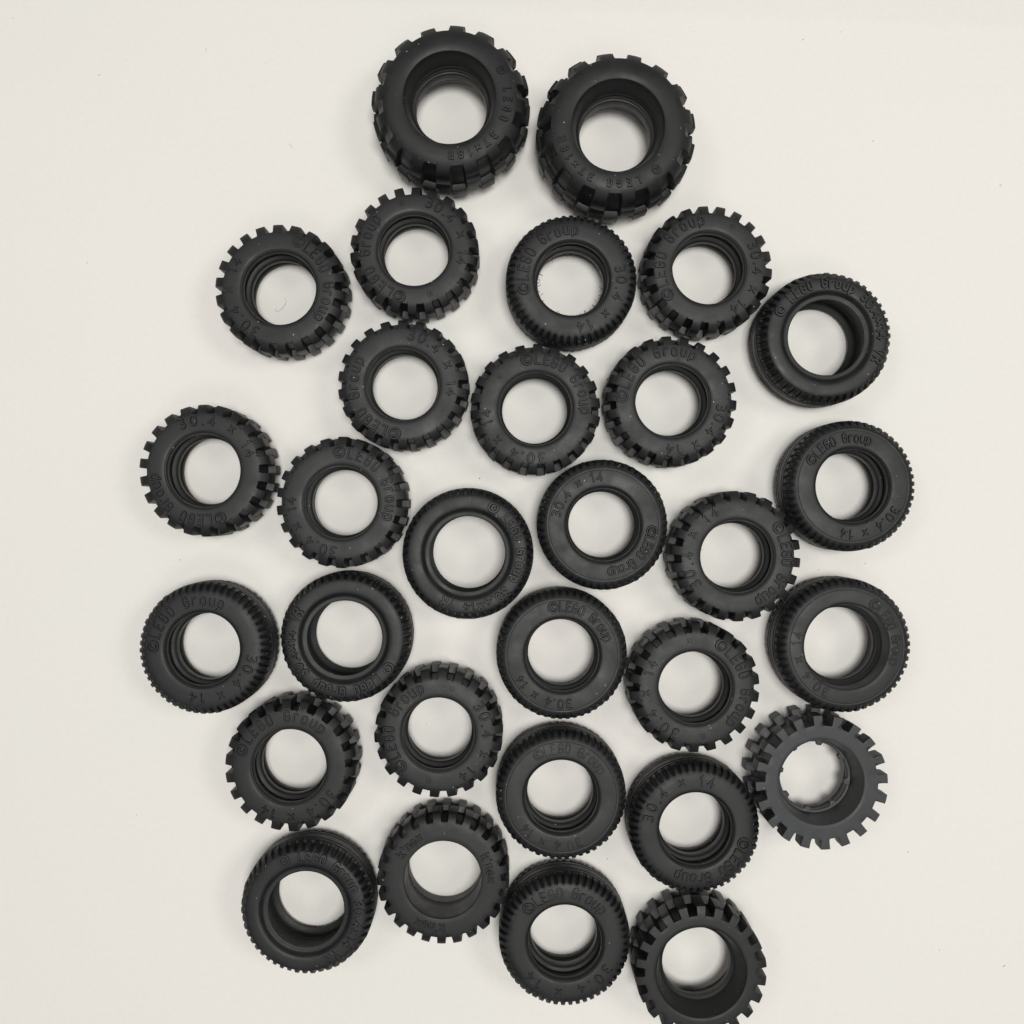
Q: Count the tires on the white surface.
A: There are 30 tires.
